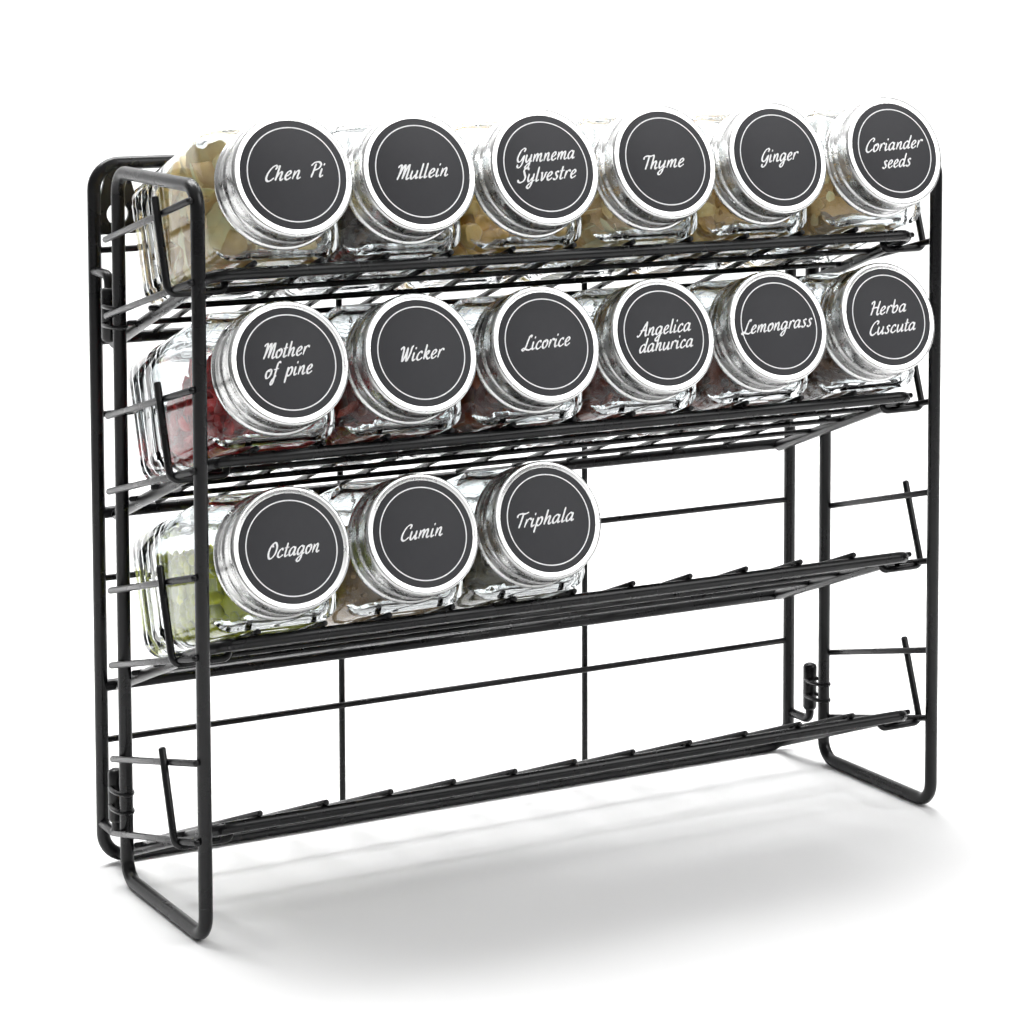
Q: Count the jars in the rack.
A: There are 15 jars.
